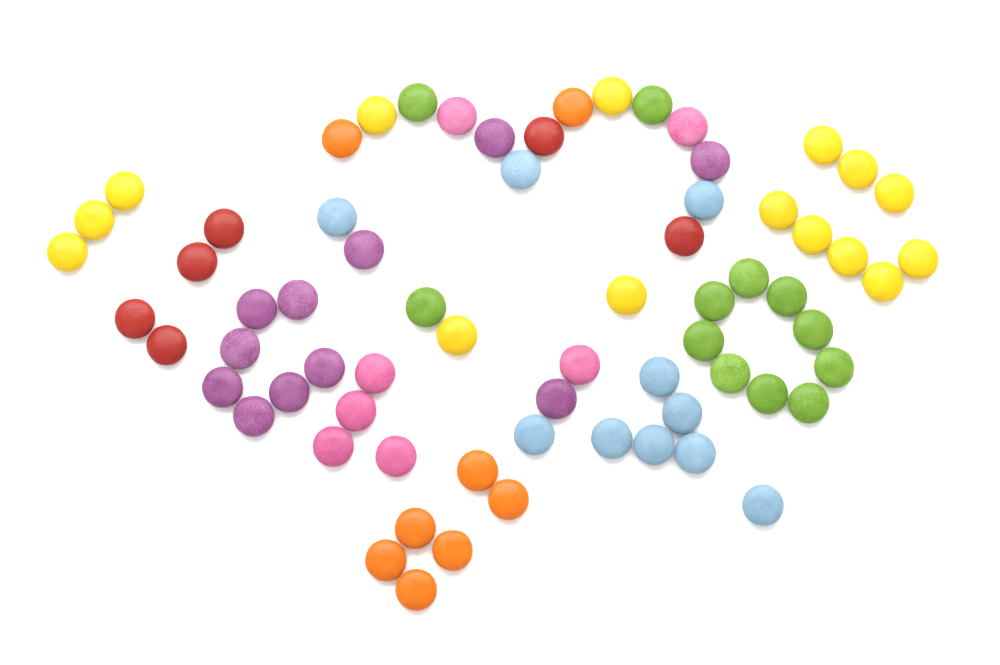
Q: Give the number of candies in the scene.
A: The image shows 69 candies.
